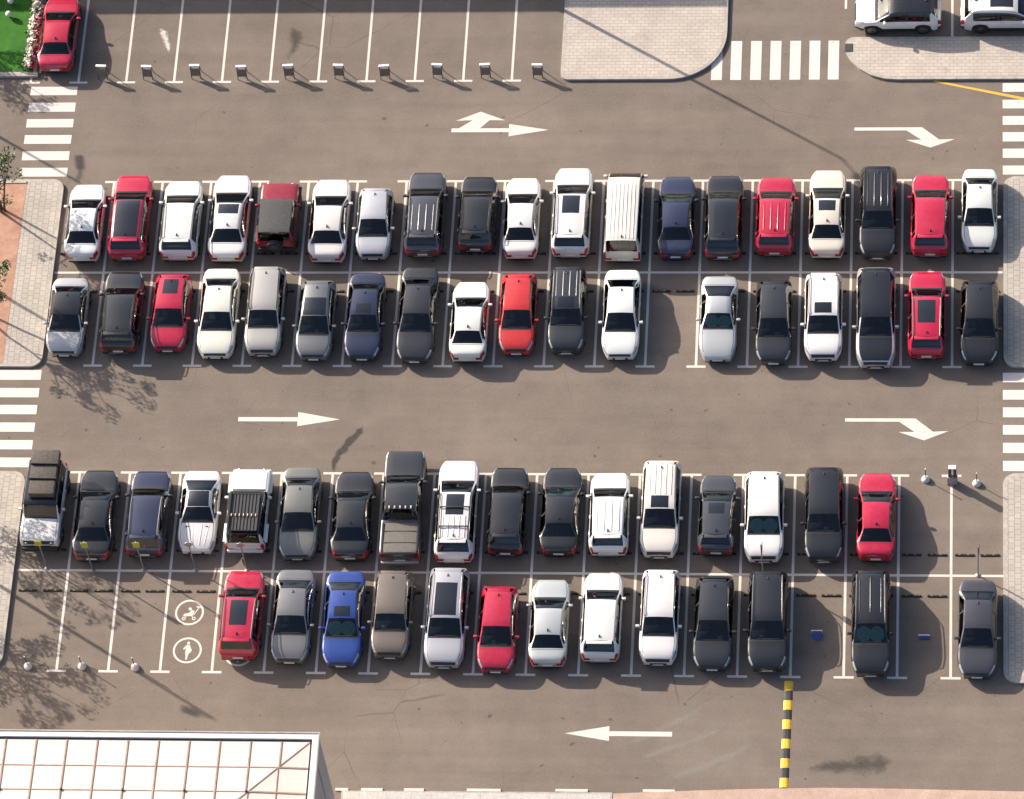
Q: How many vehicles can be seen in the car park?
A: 70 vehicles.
